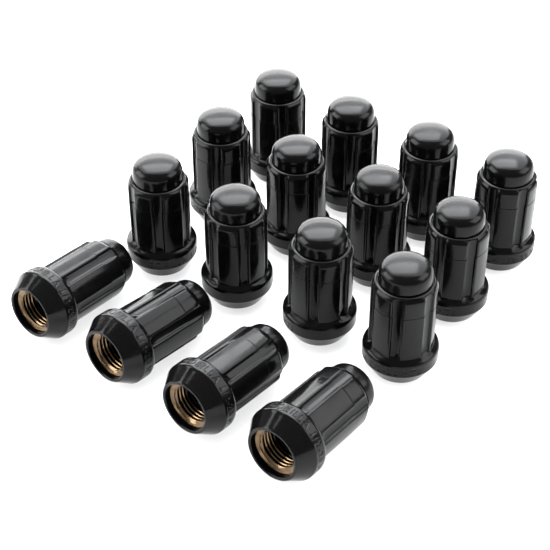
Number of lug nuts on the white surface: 16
